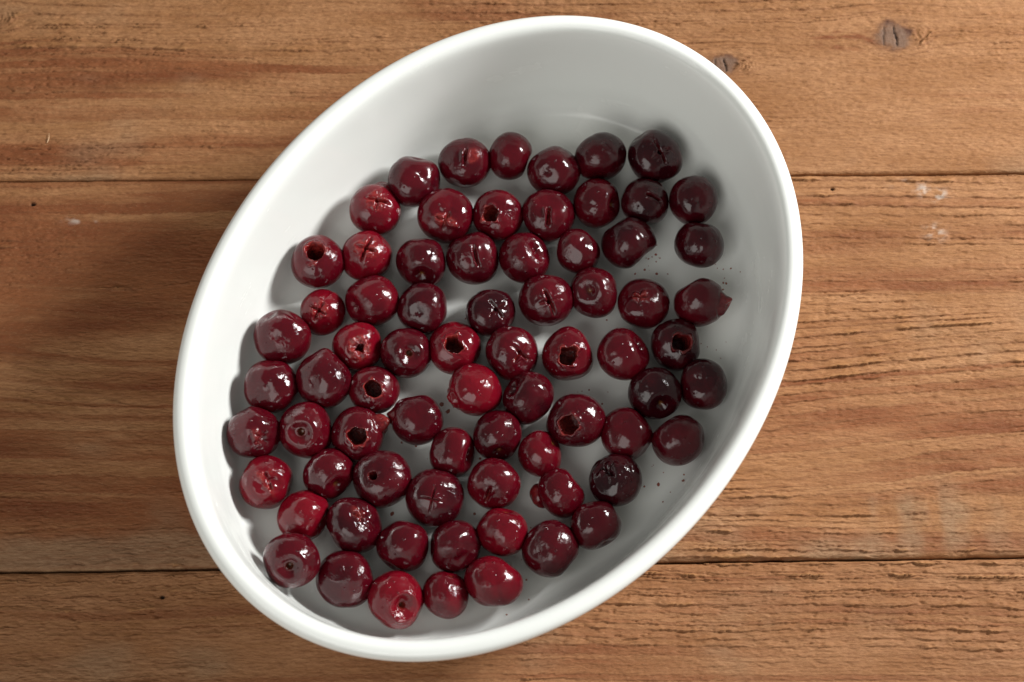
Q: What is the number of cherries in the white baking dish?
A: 73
